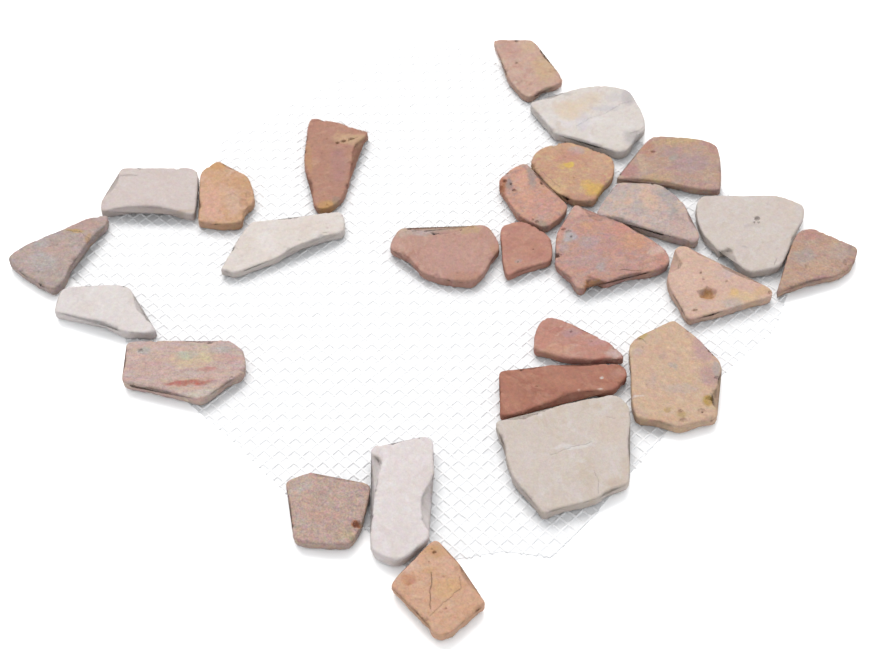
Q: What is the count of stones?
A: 26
